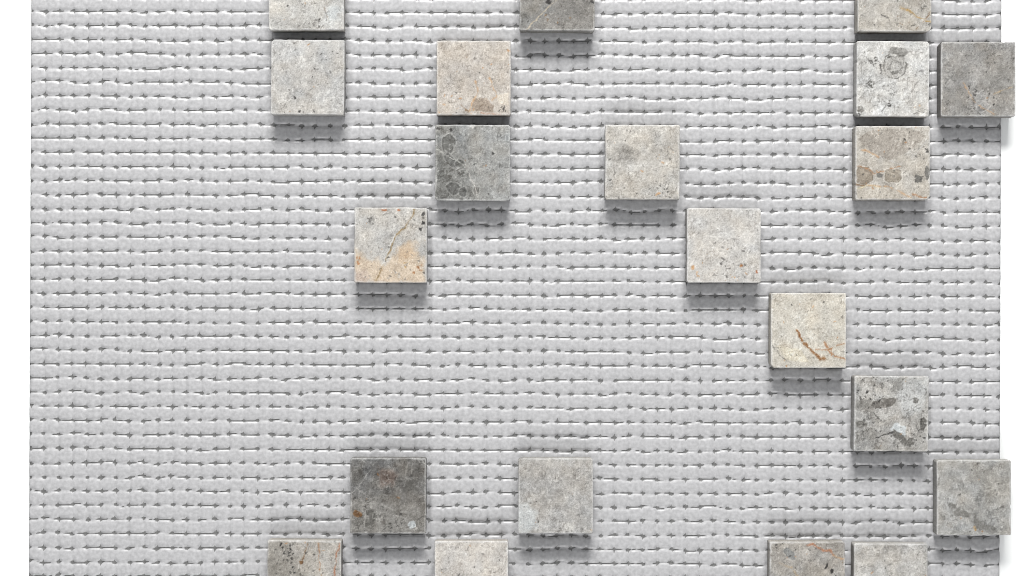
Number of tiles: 21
